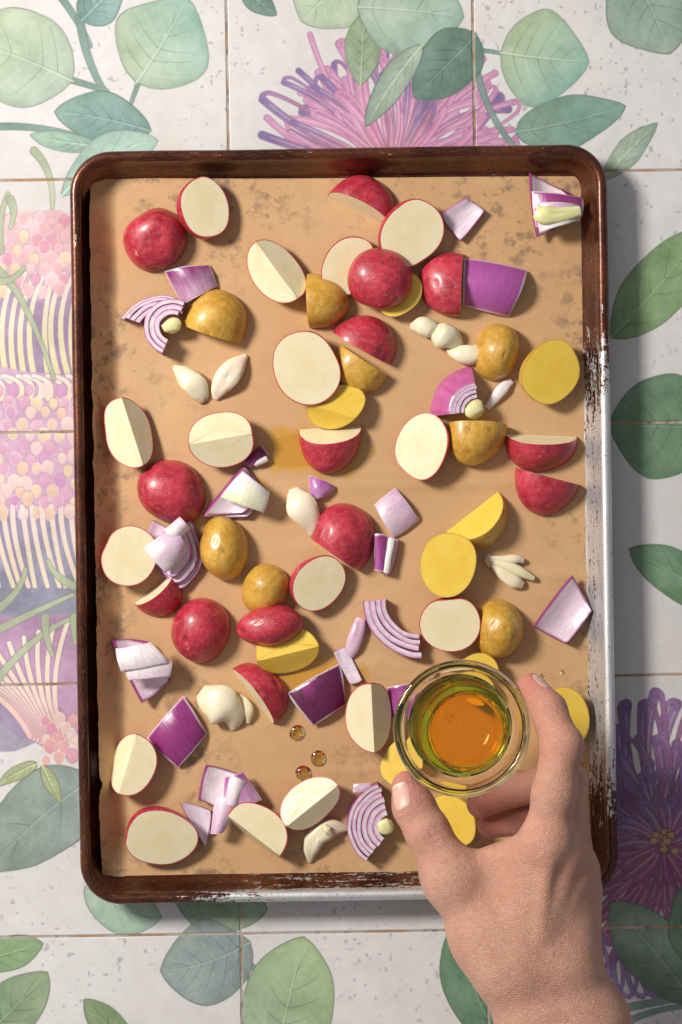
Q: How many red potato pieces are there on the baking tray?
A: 30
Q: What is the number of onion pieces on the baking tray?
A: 25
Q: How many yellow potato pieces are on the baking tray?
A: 18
